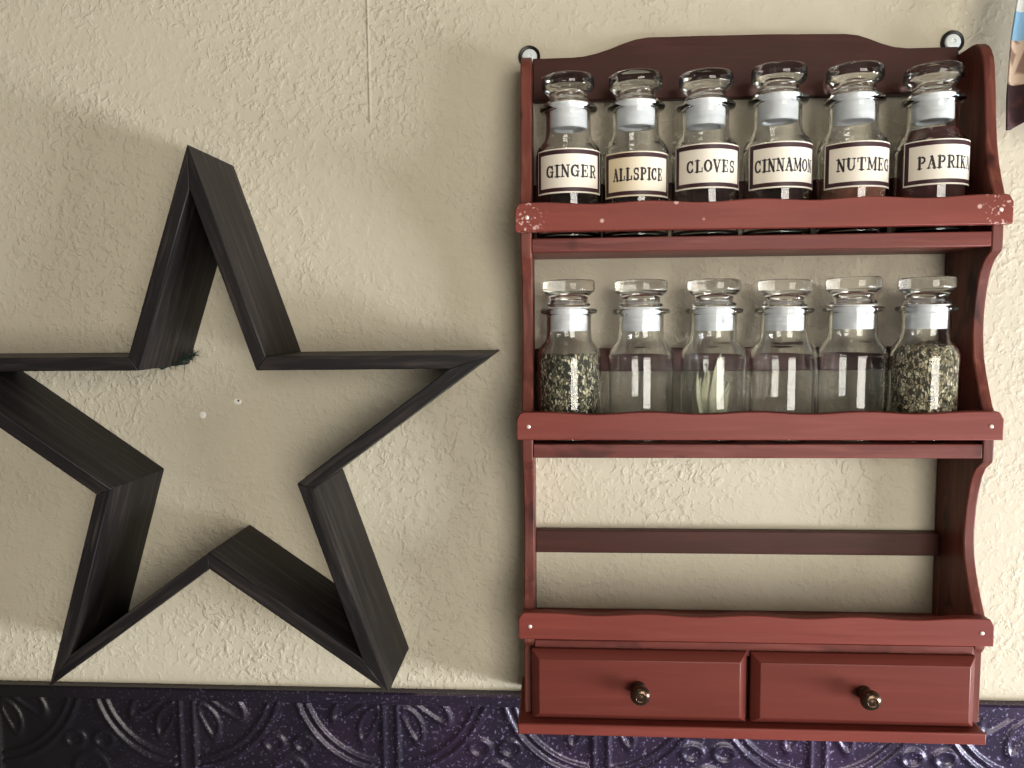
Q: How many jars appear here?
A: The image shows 12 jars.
